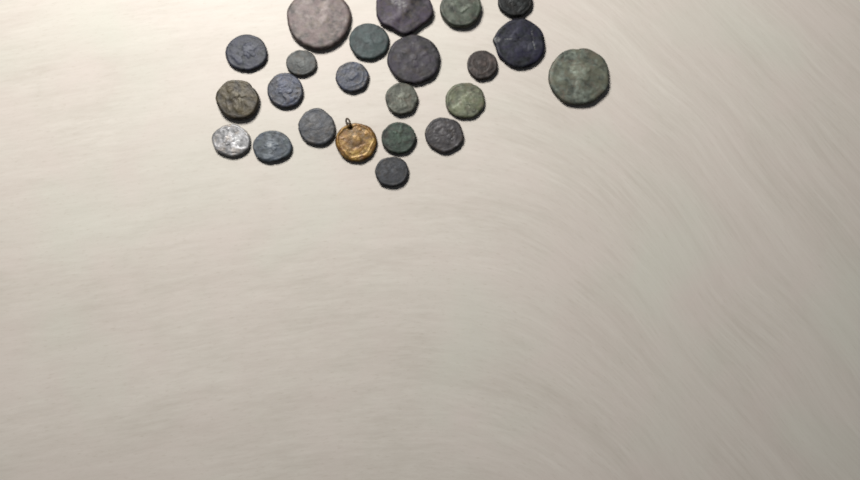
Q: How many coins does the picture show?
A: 23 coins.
